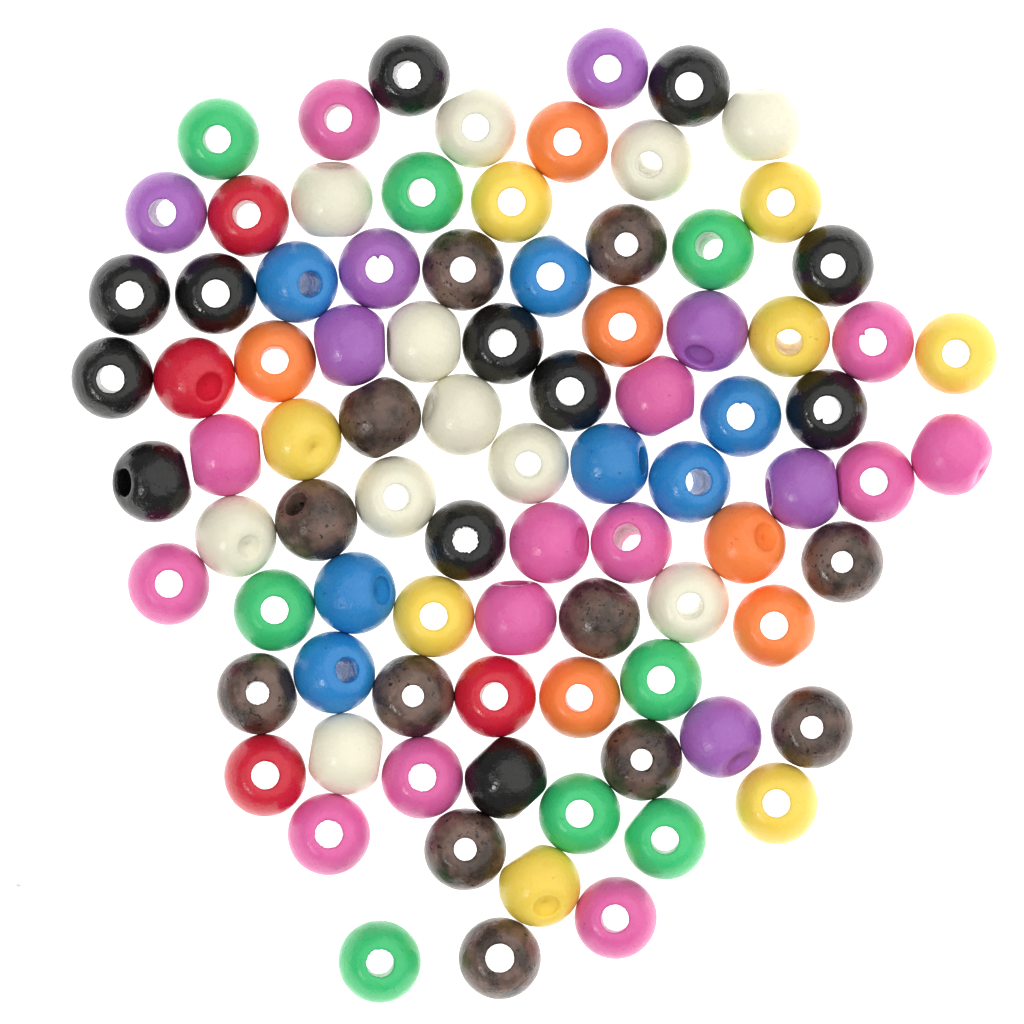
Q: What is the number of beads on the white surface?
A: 88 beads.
